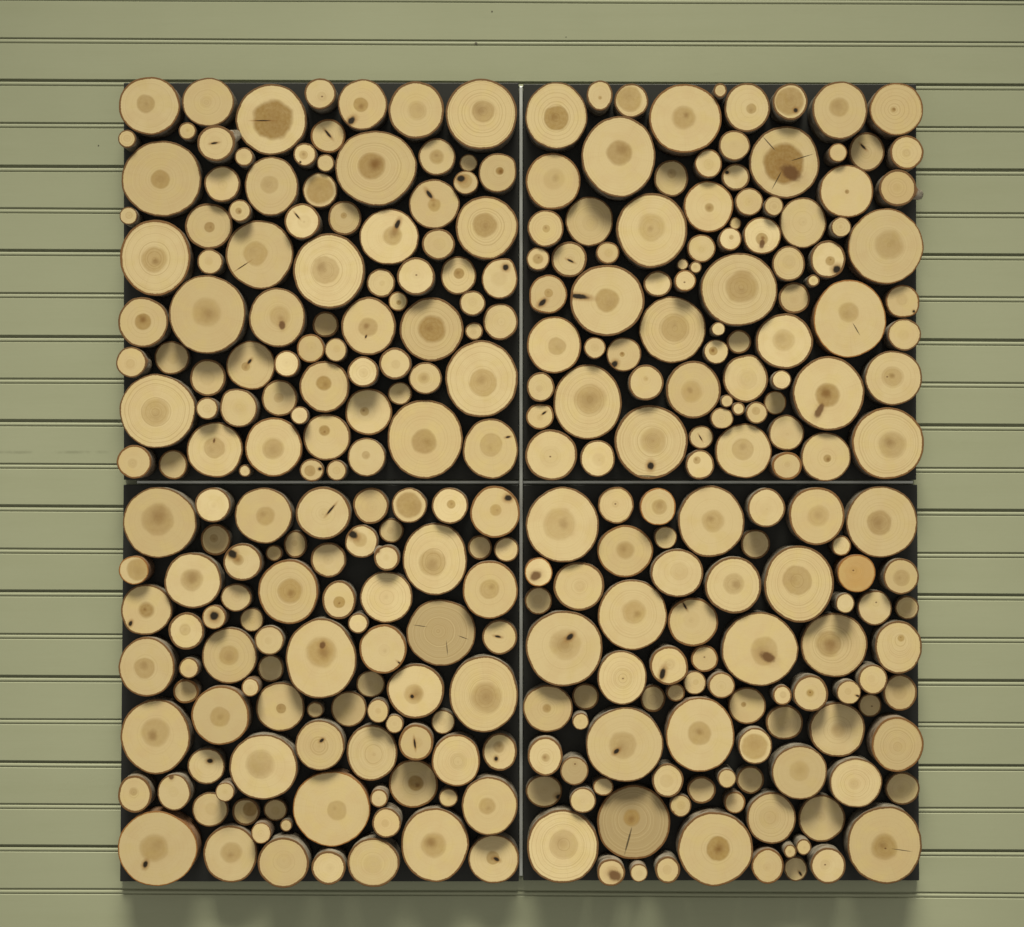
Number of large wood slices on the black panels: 123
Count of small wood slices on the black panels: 200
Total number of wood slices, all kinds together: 323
